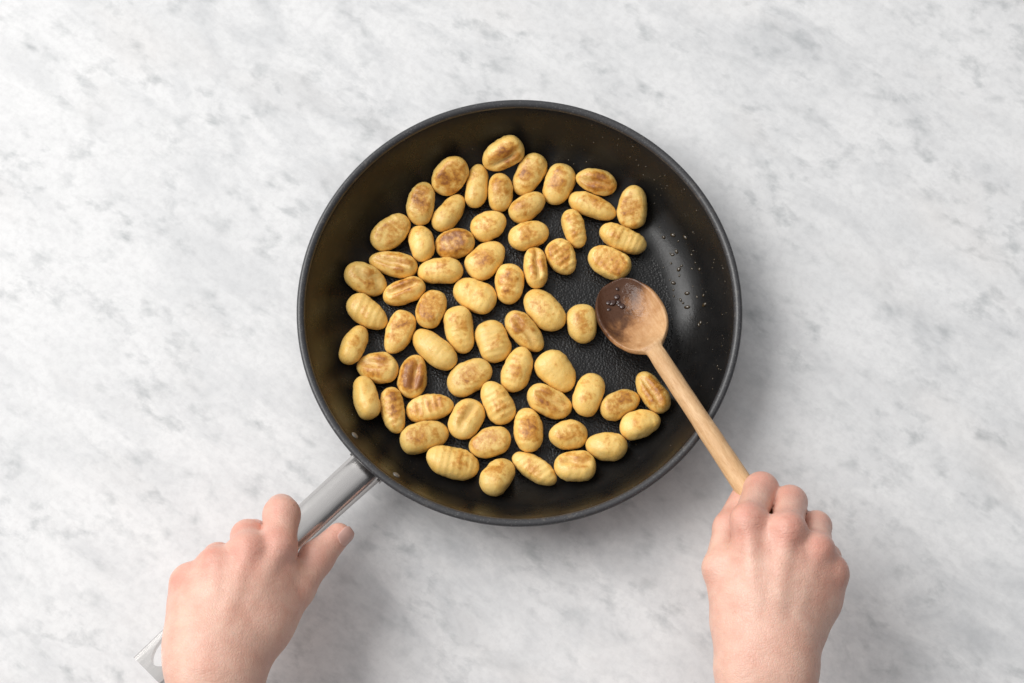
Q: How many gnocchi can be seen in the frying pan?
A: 63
